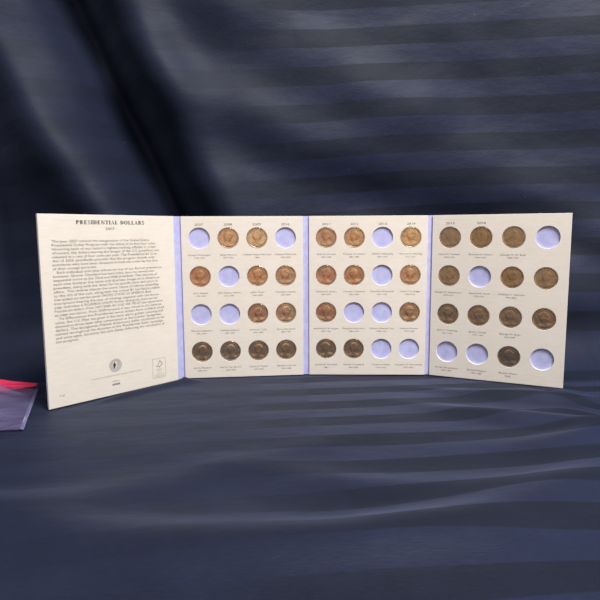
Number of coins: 32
